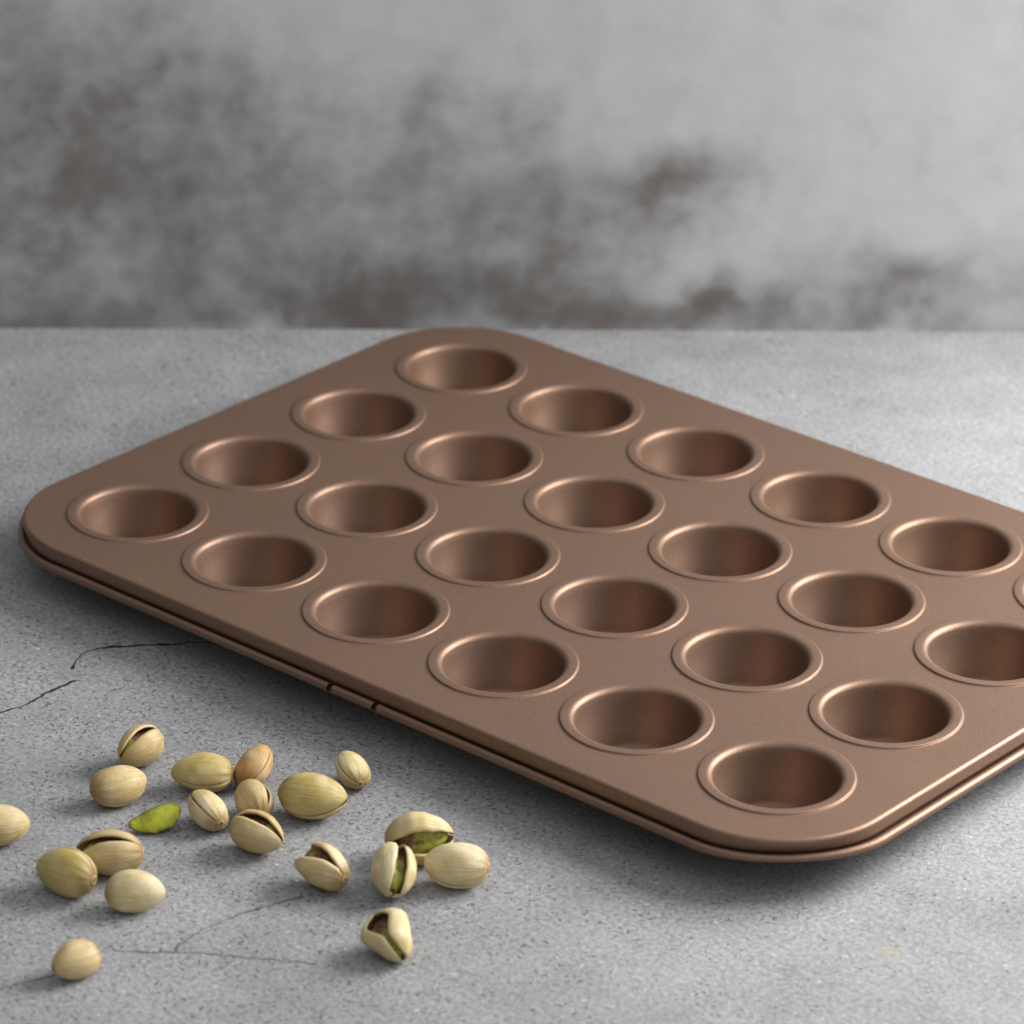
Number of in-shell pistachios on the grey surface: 19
